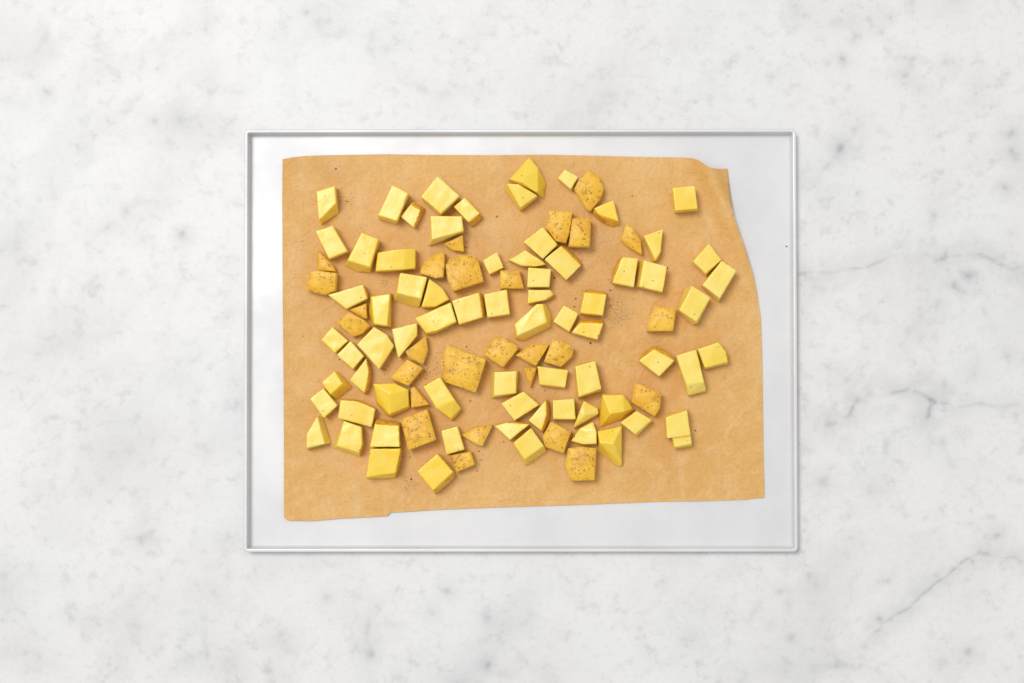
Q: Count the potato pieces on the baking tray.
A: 97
